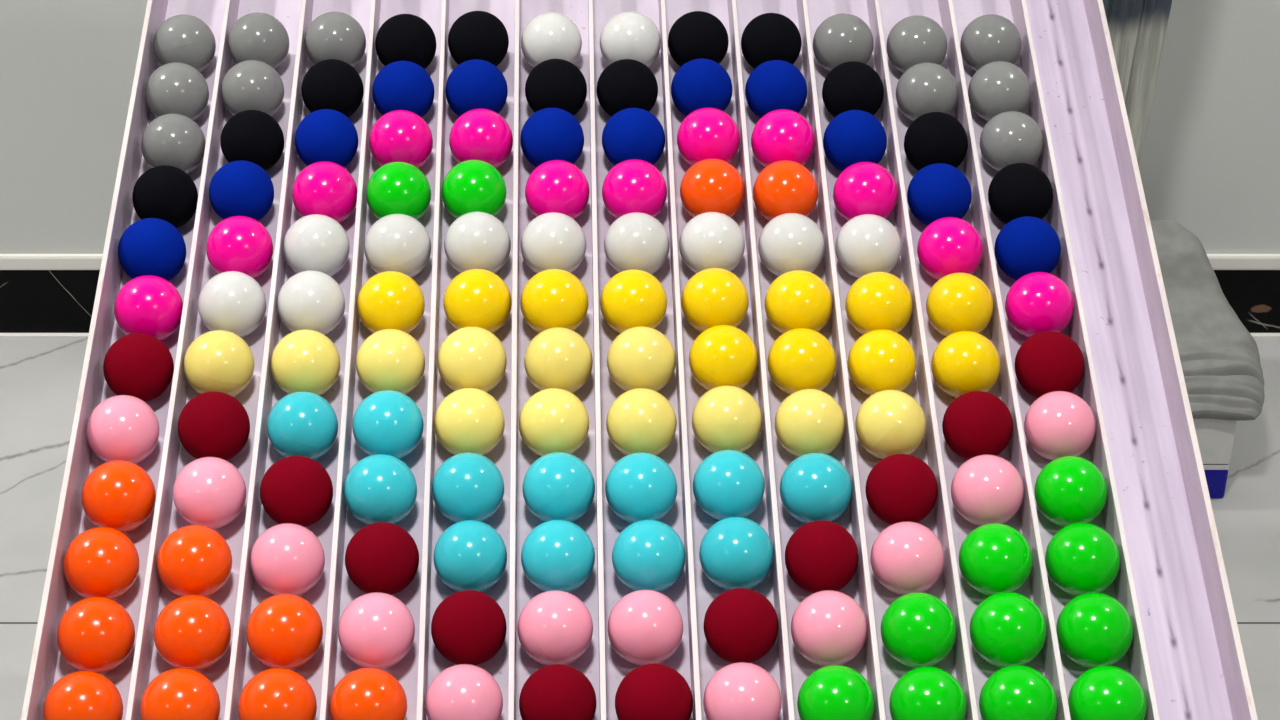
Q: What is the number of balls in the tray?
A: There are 144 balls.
